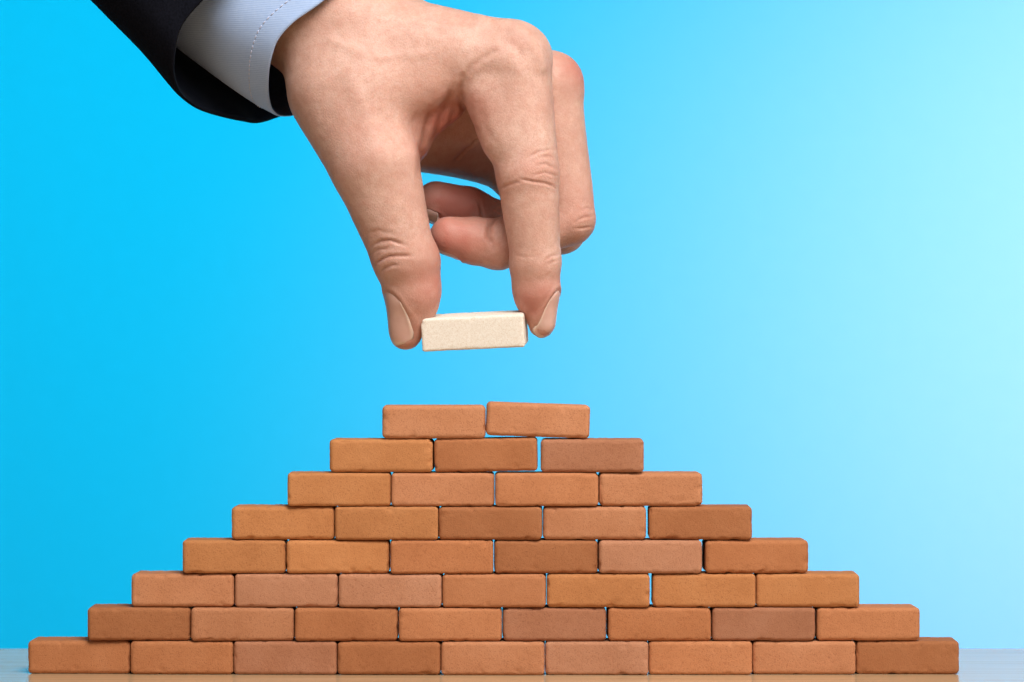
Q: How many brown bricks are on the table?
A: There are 44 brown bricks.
